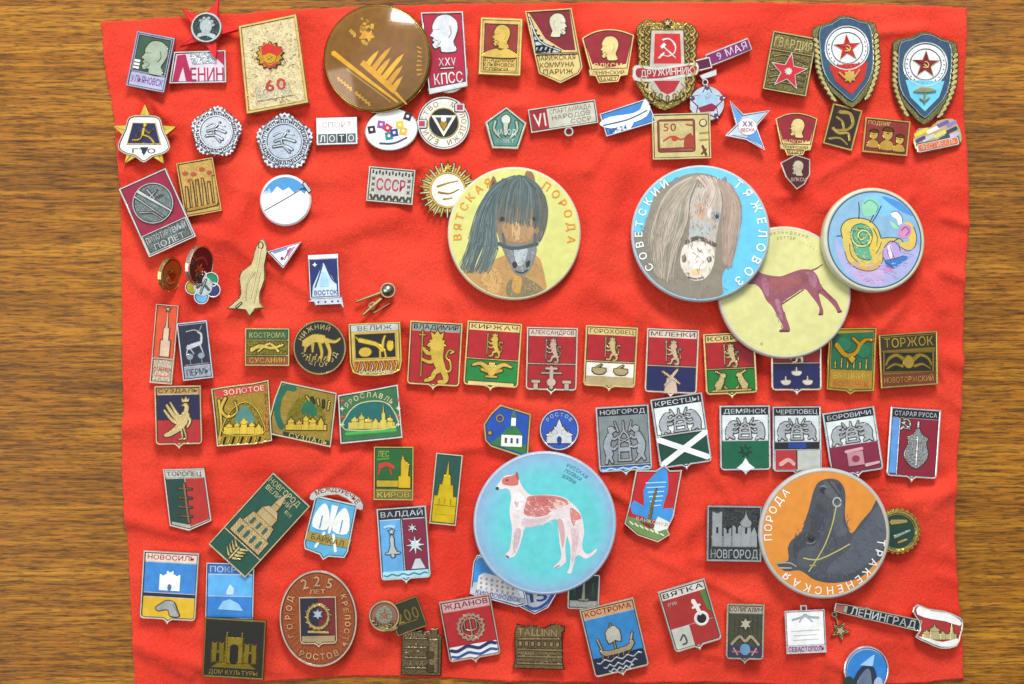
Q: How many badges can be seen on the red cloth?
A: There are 100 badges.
